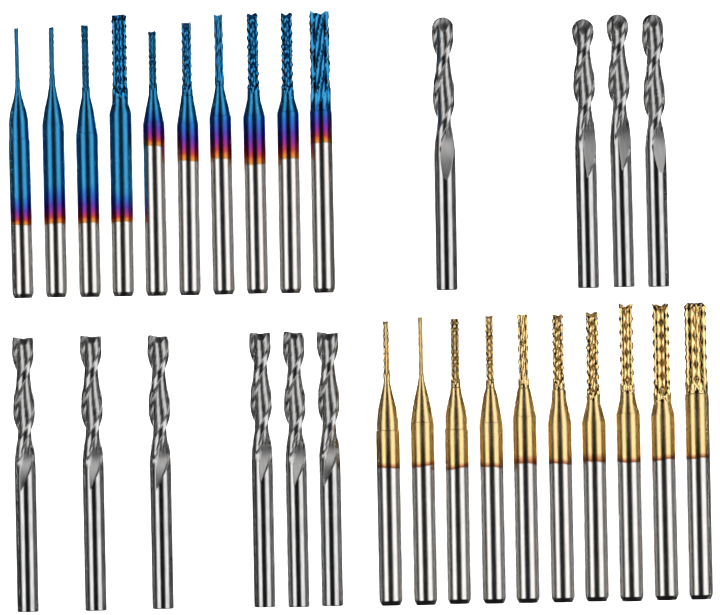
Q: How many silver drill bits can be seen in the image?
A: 10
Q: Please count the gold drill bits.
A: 10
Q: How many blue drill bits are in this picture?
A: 10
